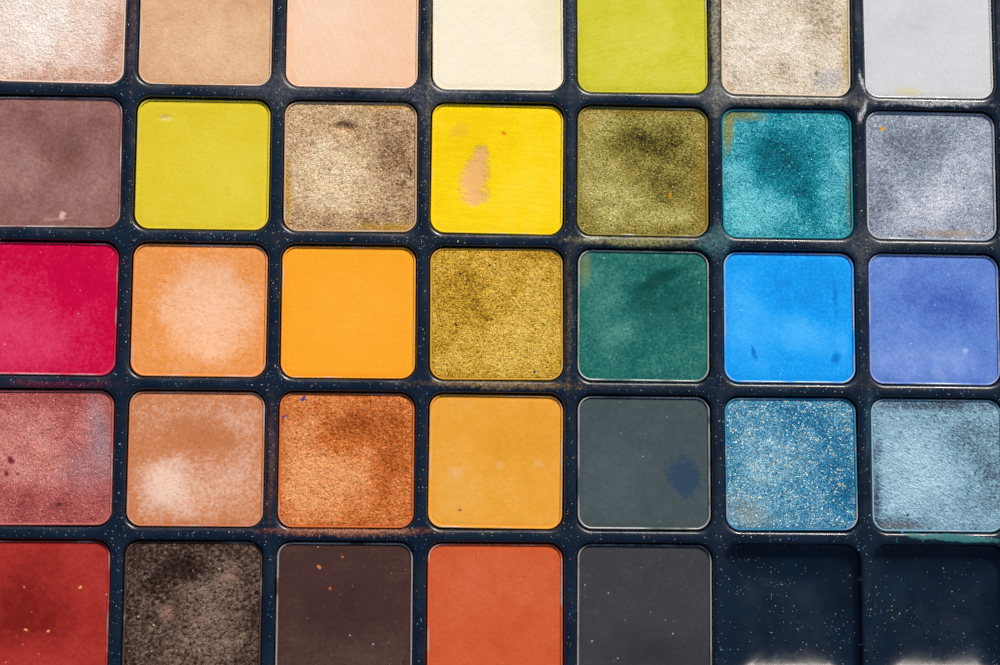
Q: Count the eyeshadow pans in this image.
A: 33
